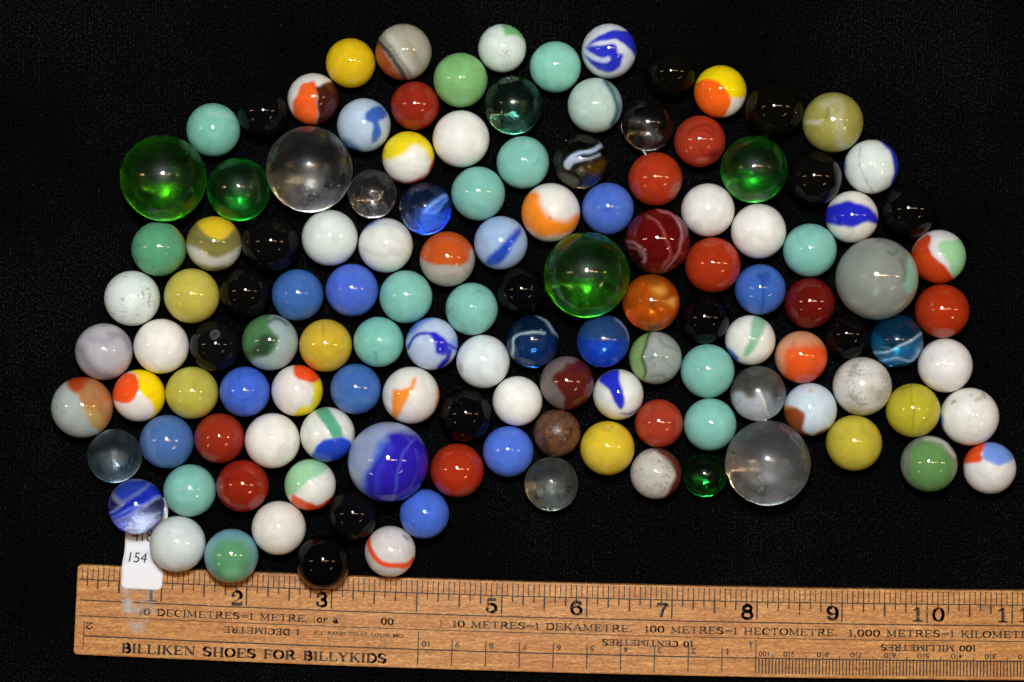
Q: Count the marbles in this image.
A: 128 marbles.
